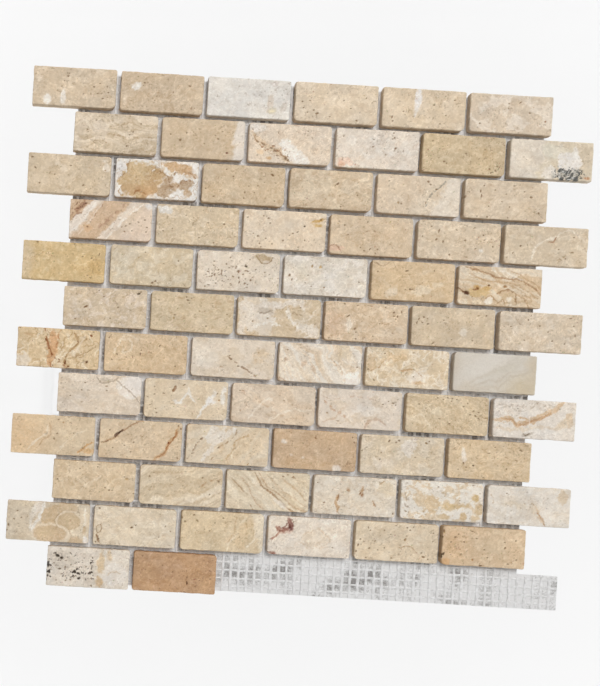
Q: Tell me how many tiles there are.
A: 68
